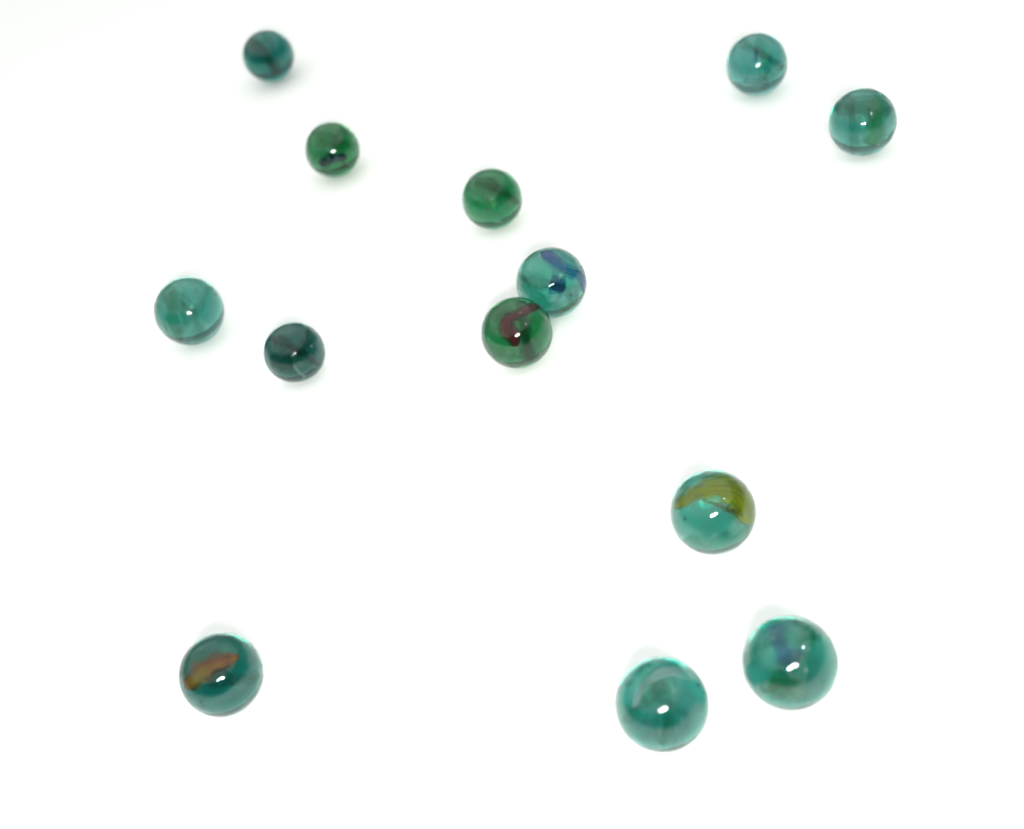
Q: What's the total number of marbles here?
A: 13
